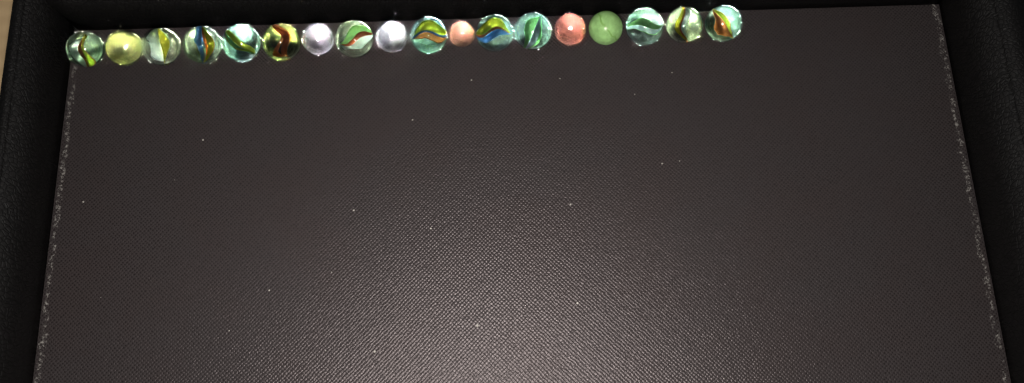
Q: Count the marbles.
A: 18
